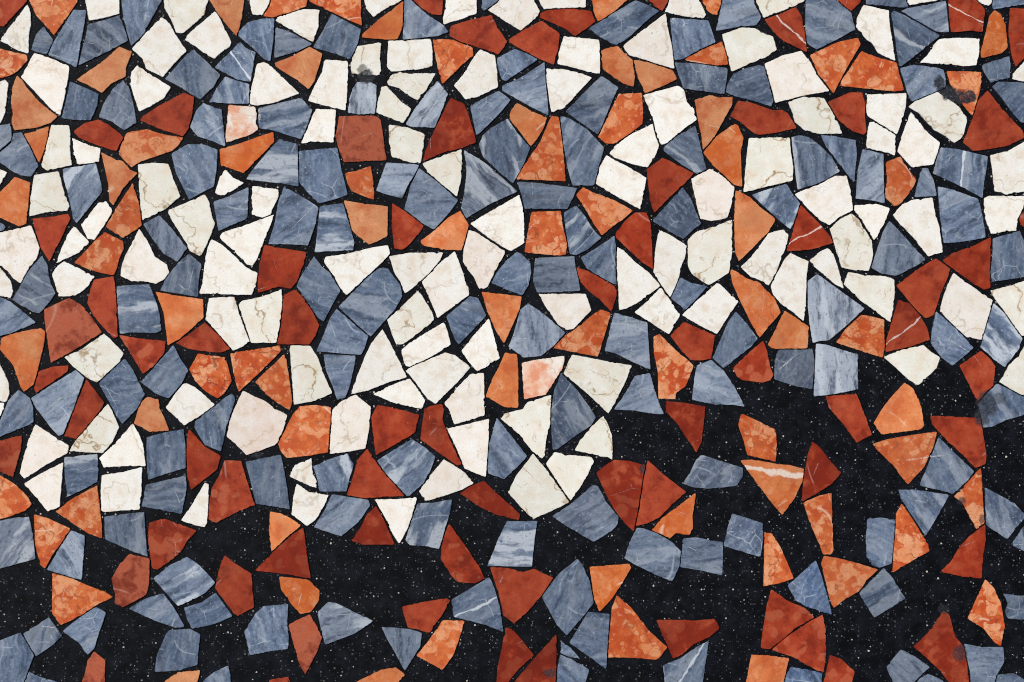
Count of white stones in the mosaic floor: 121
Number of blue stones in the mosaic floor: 143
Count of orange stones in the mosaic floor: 75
